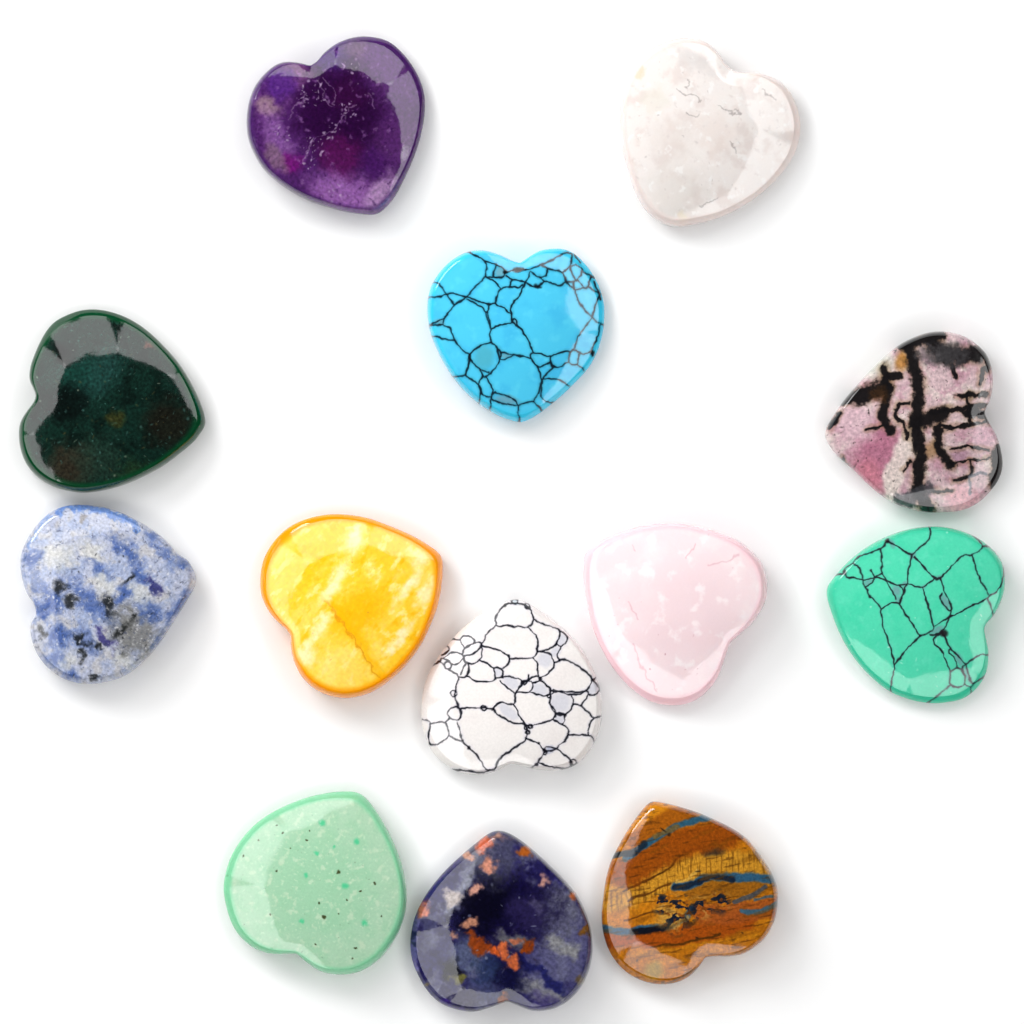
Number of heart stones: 13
